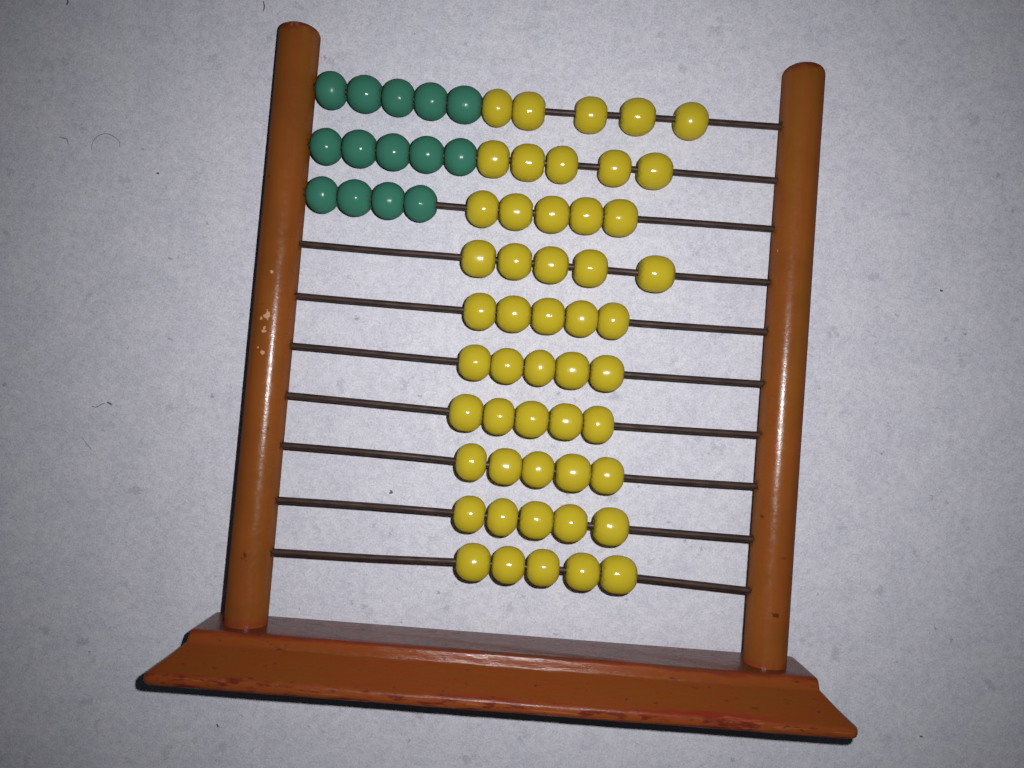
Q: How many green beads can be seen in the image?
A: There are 14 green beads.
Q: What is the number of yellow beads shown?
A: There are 50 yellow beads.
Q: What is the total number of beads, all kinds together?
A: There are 64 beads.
